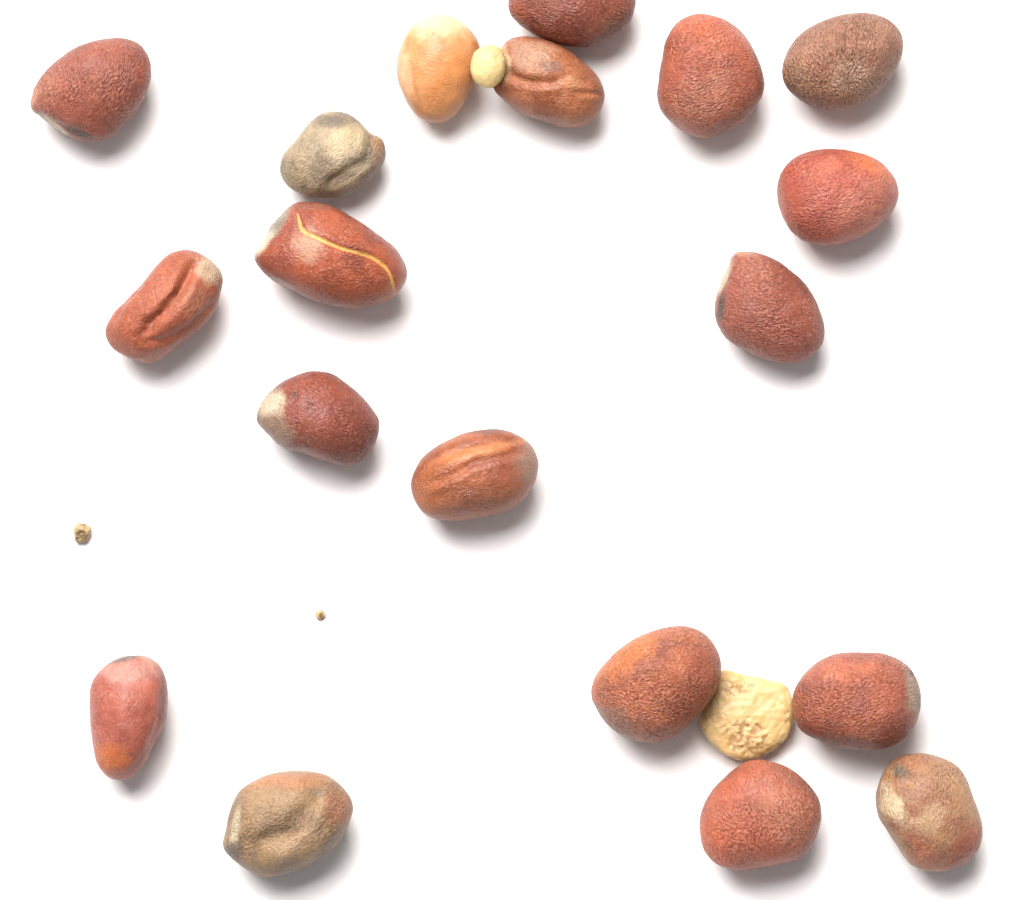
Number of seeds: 19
